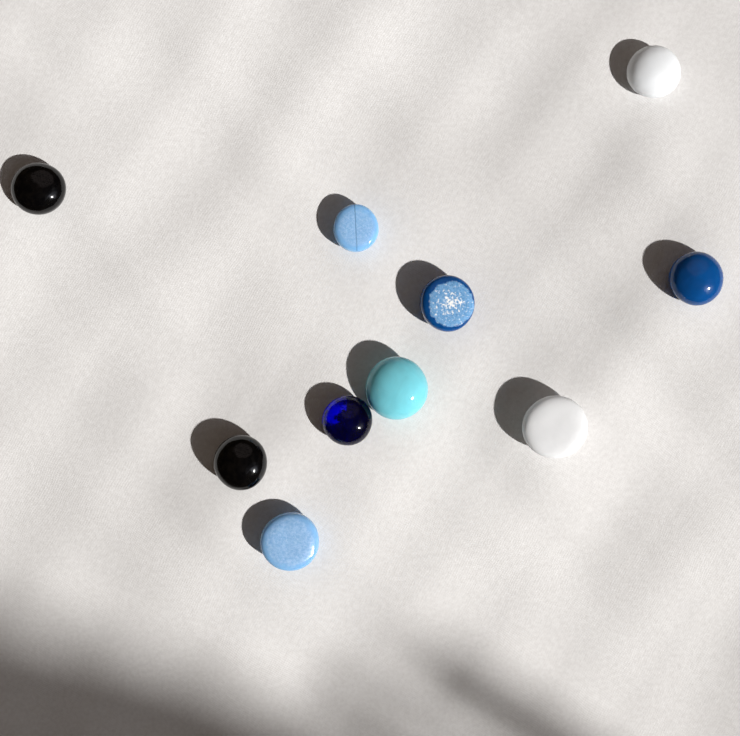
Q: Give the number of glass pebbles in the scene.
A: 10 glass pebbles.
